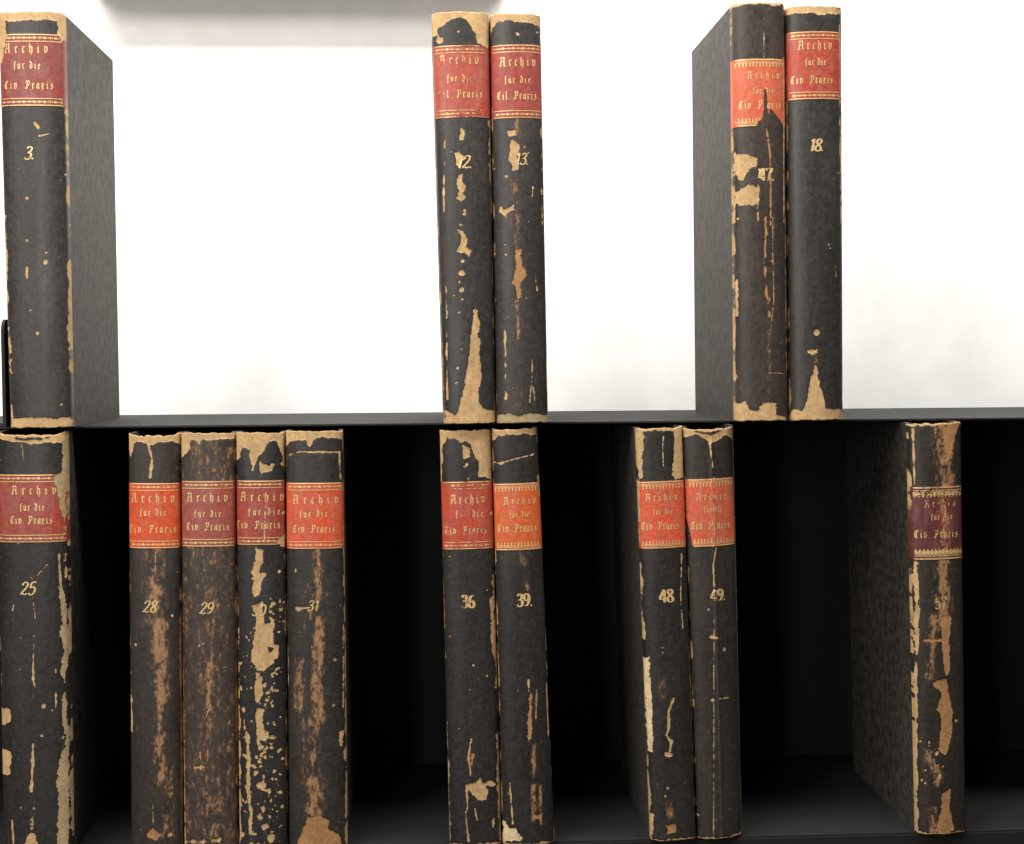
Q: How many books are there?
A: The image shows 15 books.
